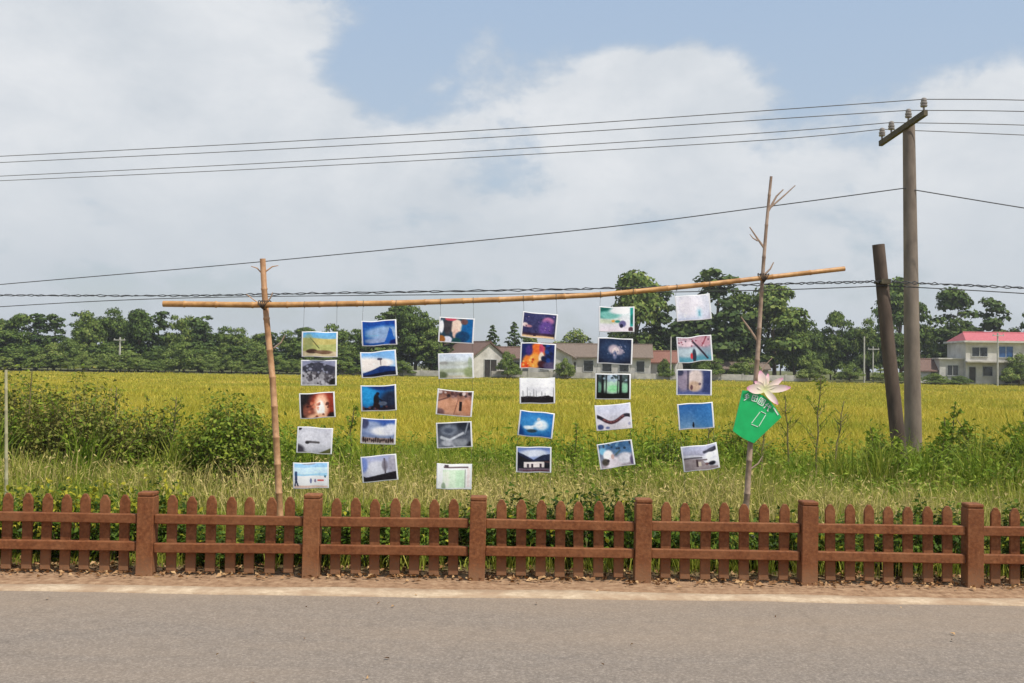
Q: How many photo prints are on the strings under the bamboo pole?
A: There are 30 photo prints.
